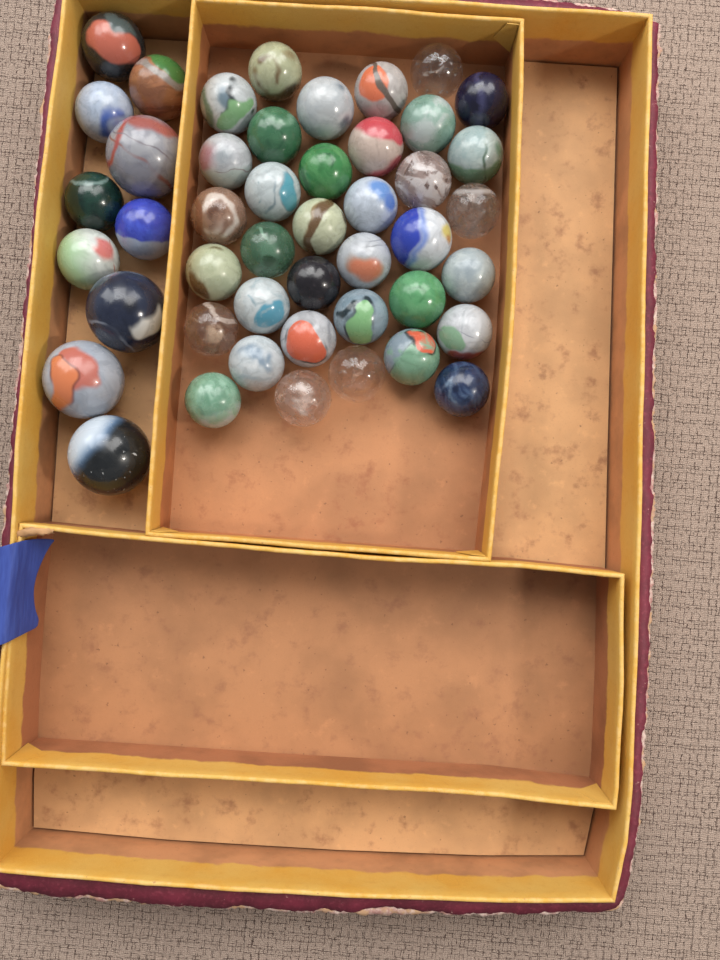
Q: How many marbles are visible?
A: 46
